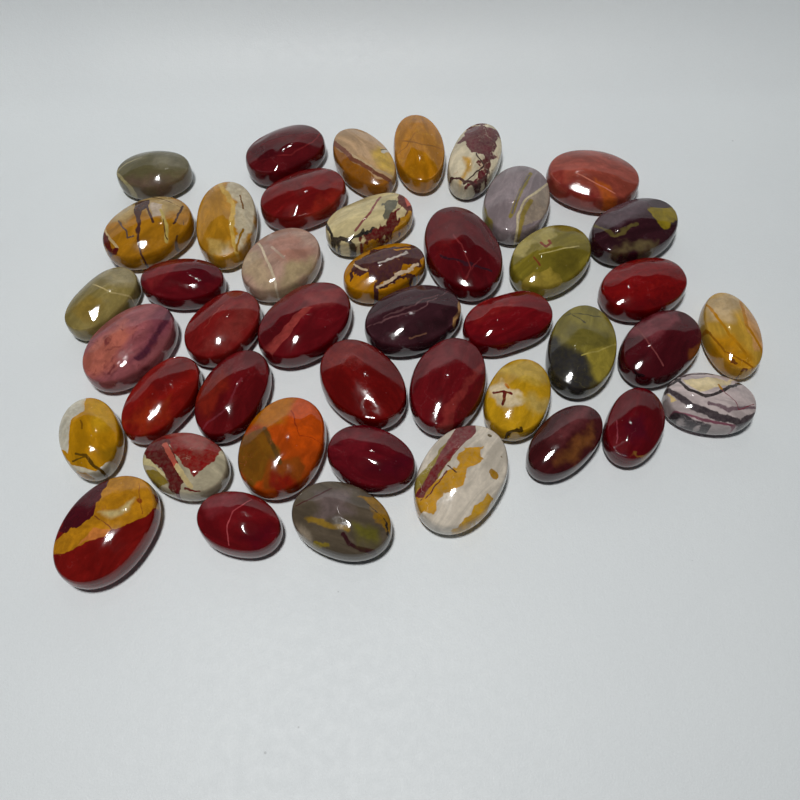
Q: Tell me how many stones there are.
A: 43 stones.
